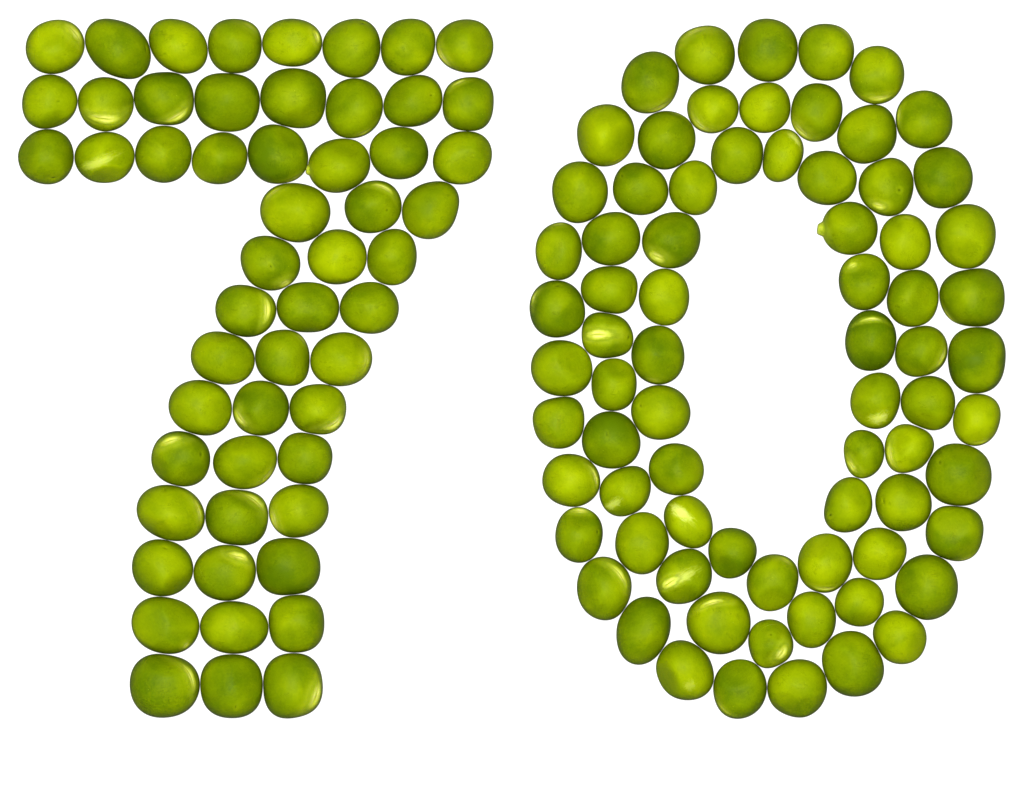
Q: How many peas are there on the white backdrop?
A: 128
